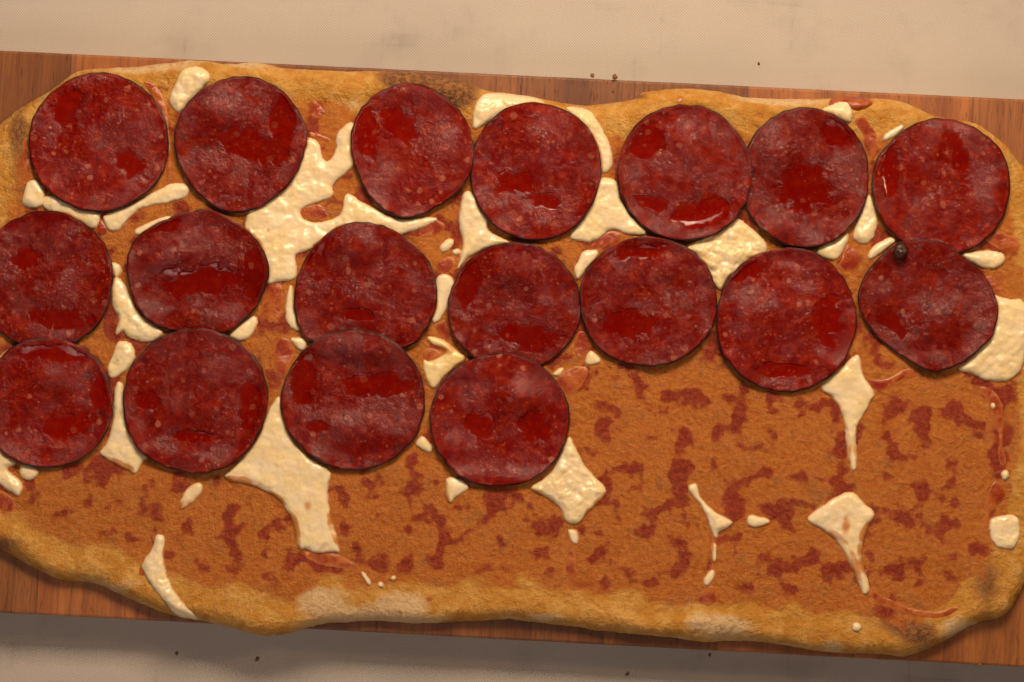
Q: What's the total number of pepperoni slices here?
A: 18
